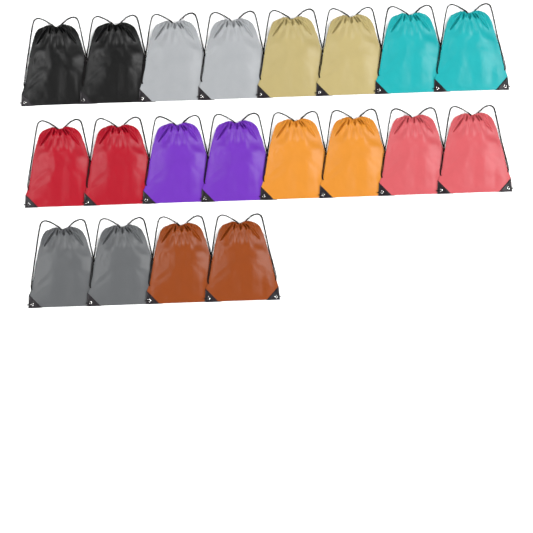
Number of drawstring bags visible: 20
